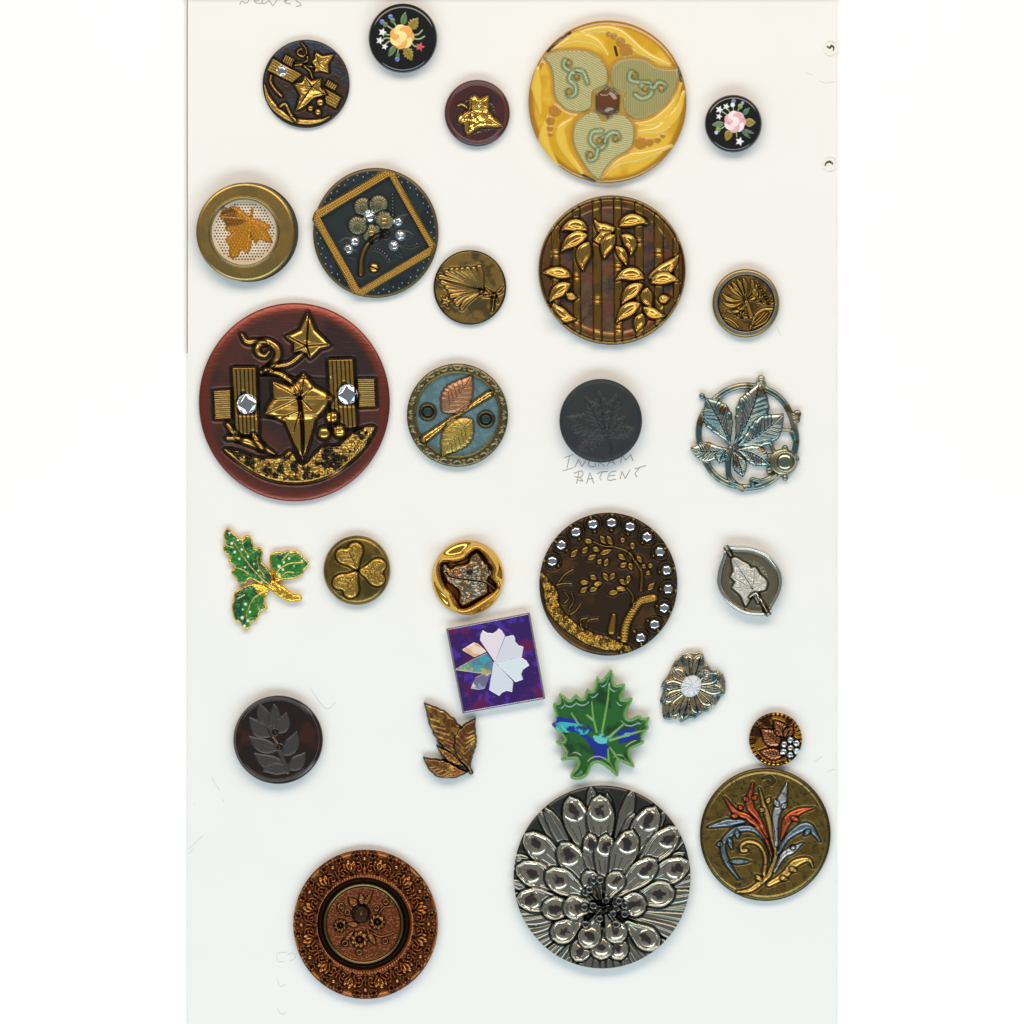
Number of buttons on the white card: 28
